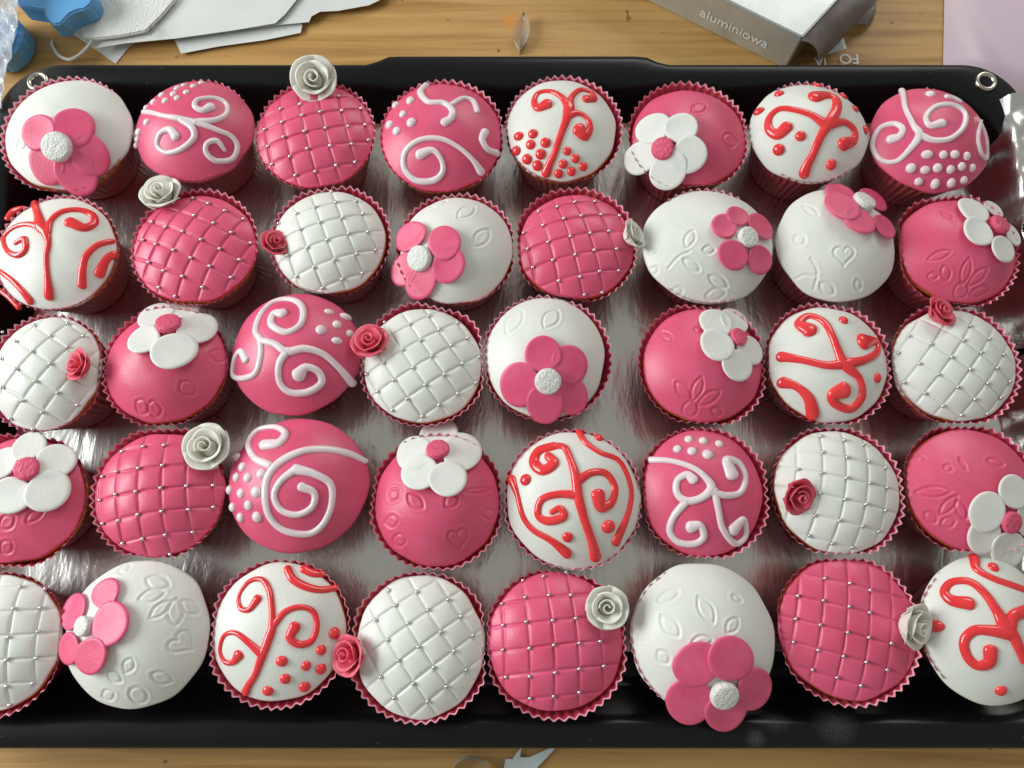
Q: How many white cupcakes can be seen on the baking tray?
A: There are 21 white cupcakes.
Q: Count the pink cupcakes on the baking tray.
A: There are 19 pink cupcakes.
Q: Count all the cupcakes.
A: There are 40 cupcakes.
